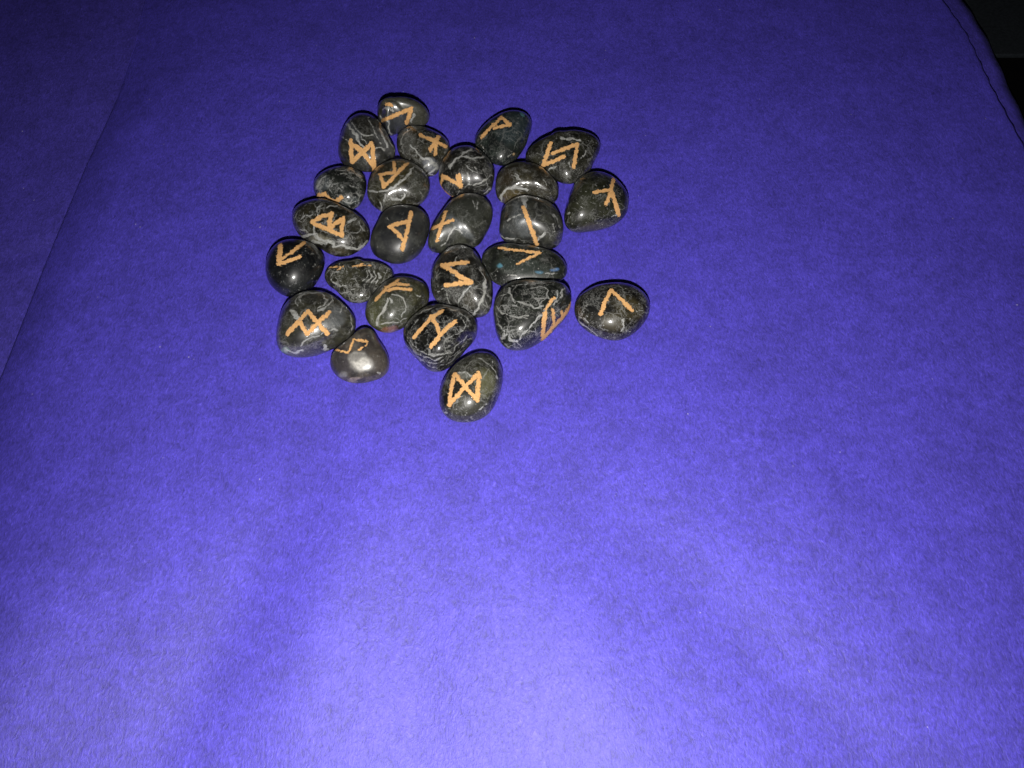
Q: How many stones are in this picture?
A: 25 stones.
